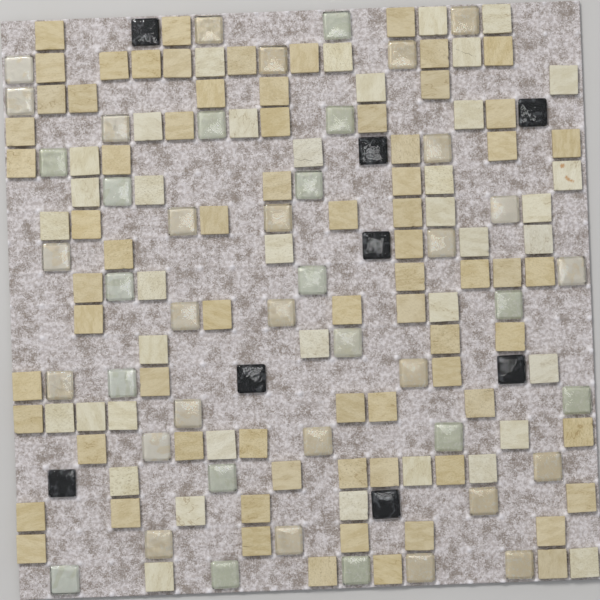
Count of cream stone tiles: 39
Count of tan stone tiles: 72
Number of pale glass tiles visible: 44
